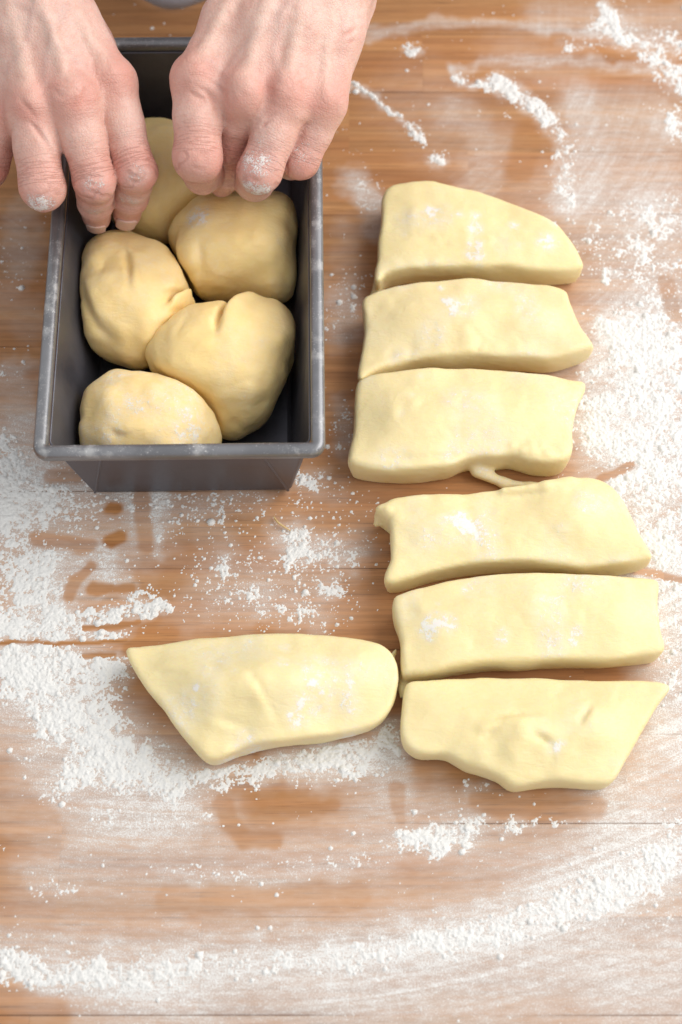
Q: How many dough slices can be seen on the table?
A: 7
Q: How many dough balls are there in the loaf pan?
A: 5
